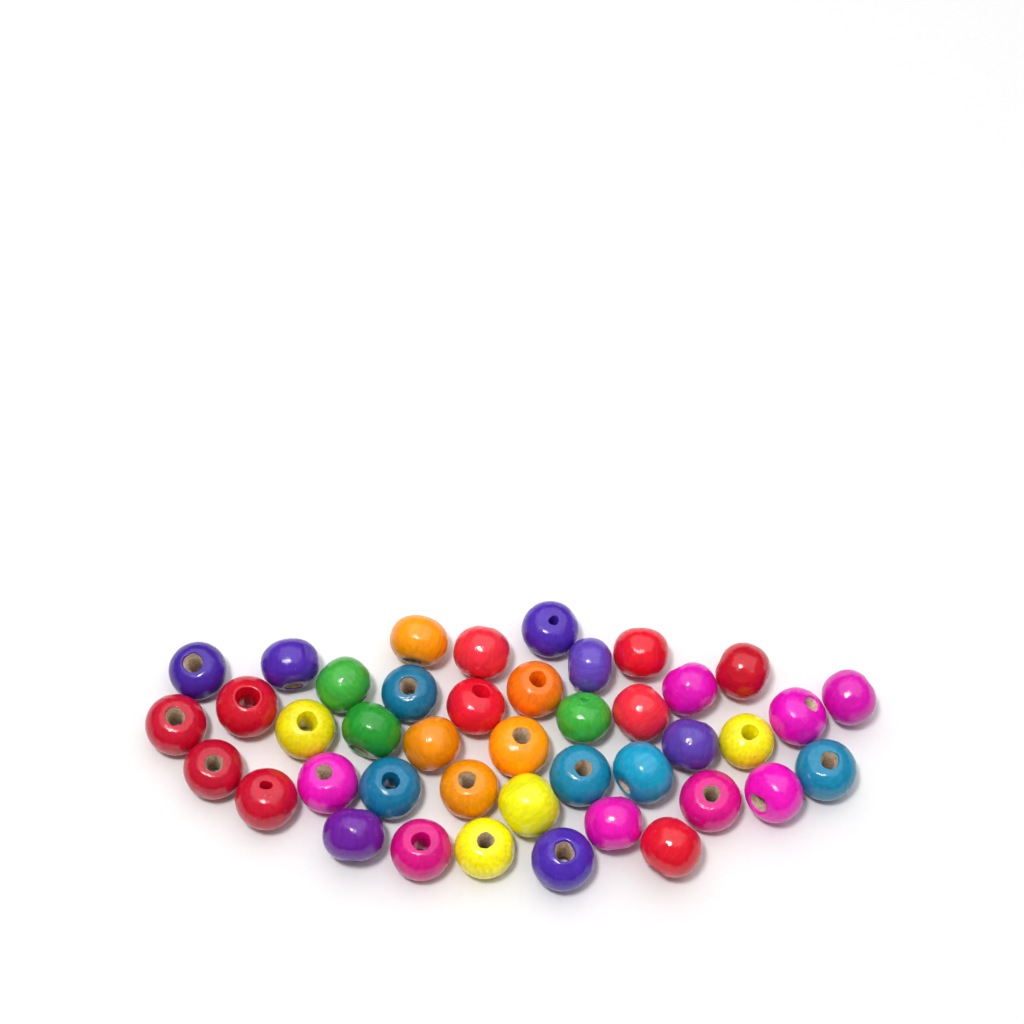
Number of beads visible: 42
